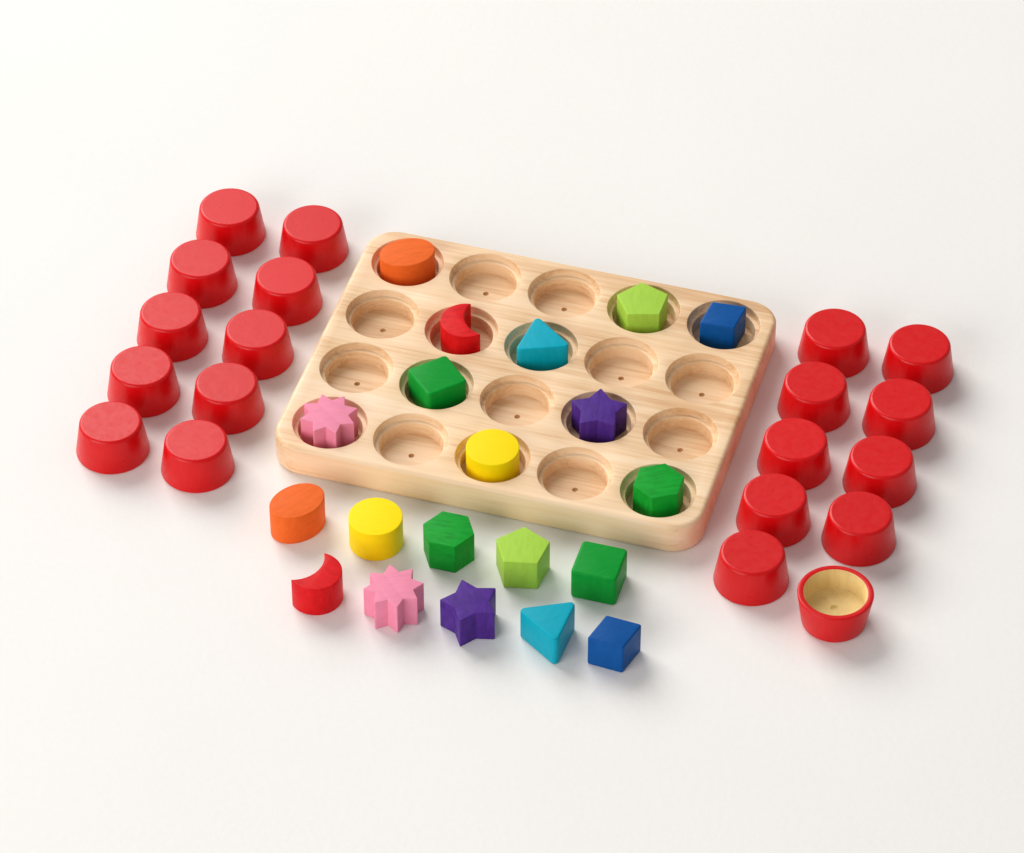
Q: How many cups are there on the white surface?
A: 20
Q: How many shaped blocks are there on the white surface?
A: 20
